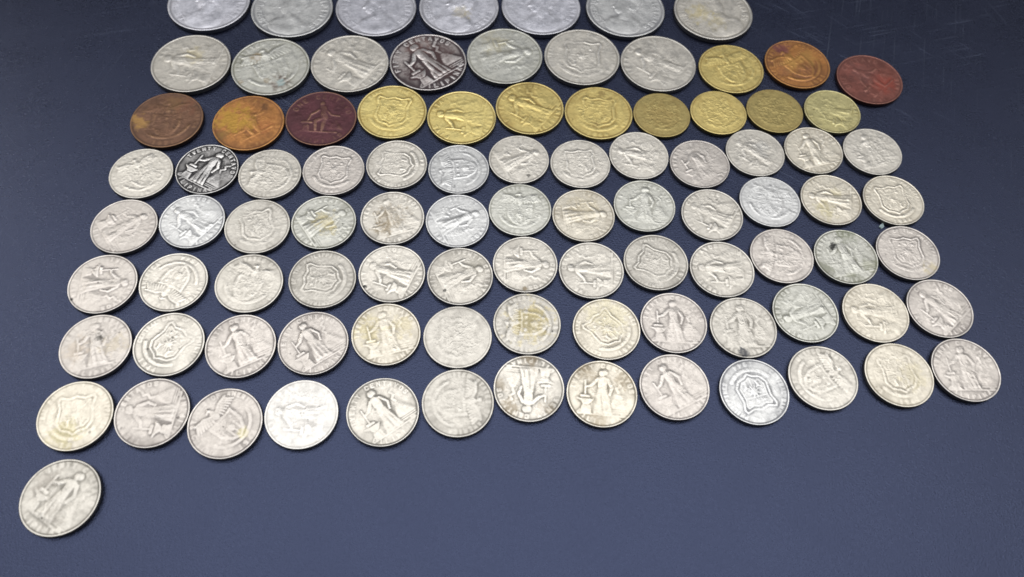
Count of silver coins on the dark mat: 80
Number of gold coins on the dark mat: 9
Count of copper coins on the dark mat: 5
